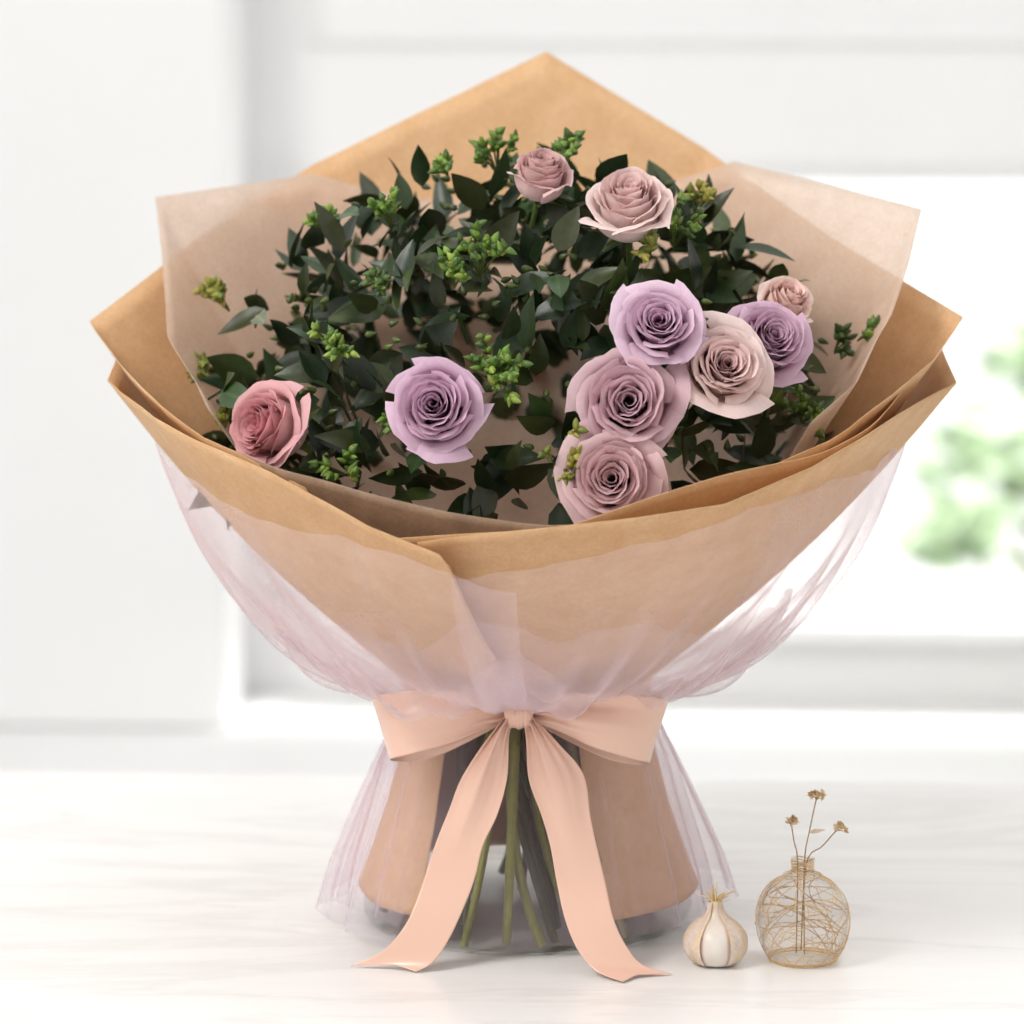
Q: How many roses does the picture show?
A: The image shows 10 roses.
